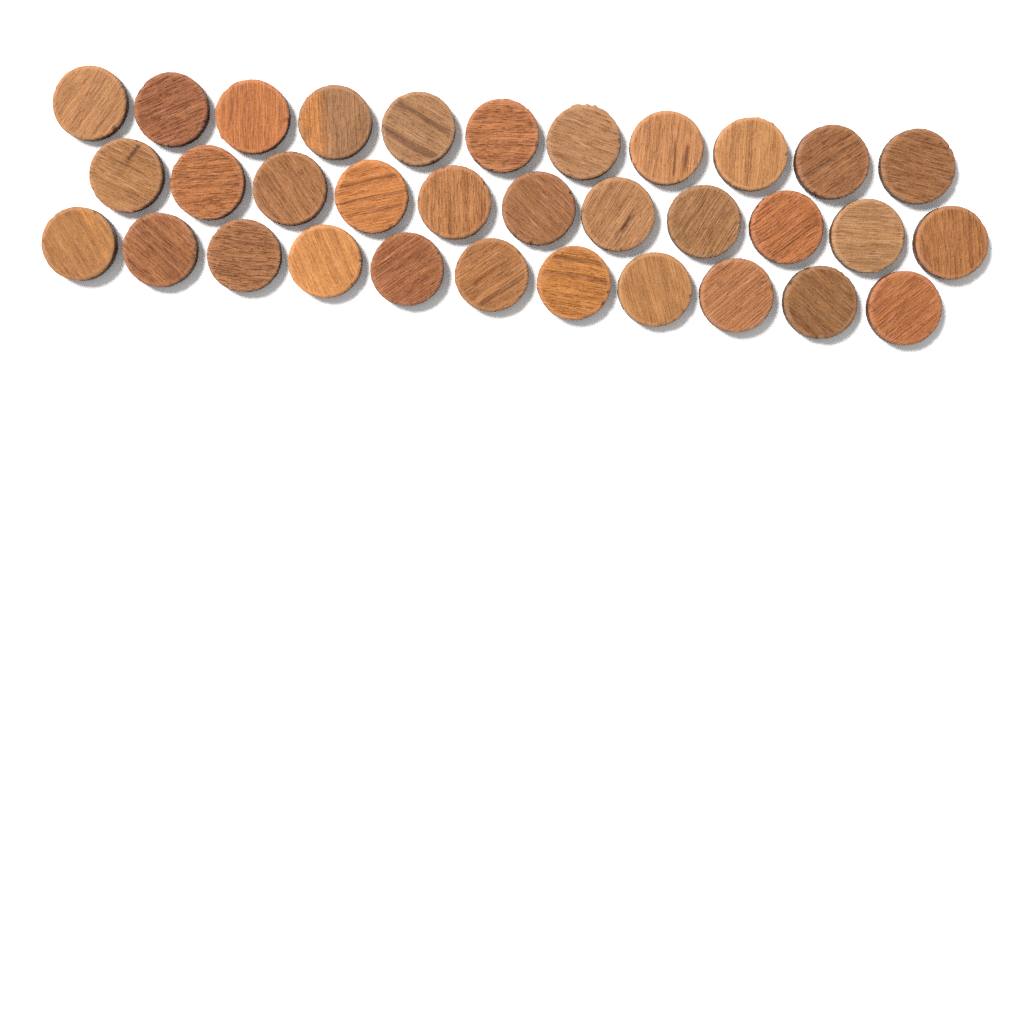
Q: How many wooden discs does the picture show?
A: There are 33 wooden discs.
